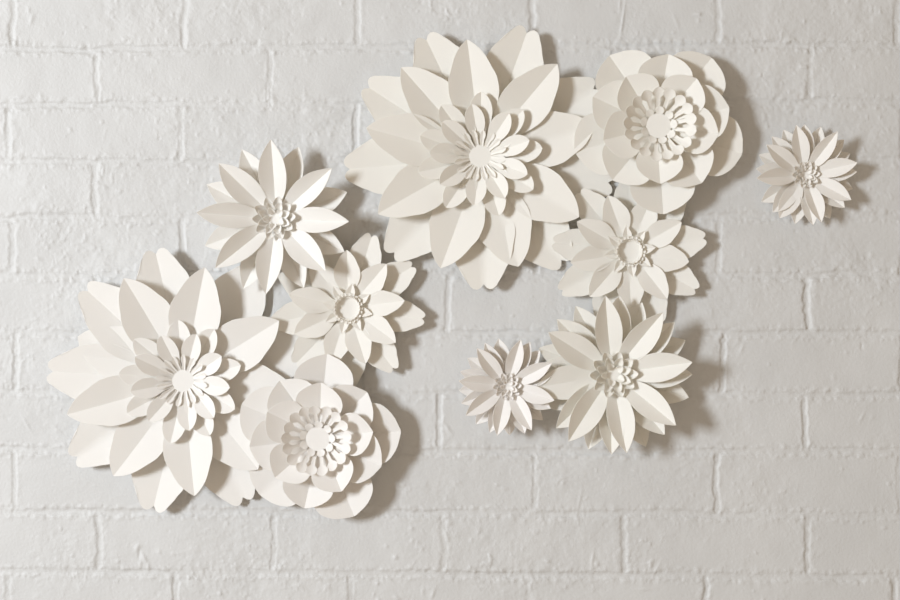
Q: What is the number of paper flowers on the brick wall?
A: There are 10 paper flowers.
